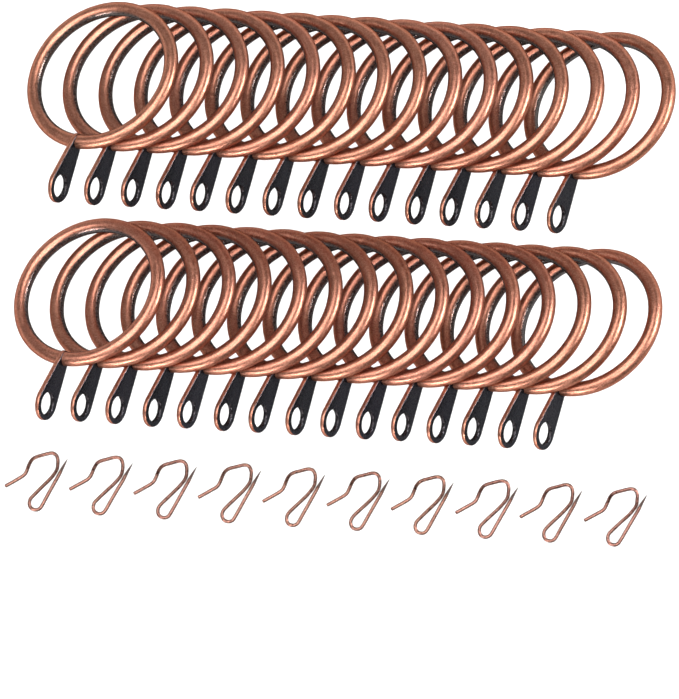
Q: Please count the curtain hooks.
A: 10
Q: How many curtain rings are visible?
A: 30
